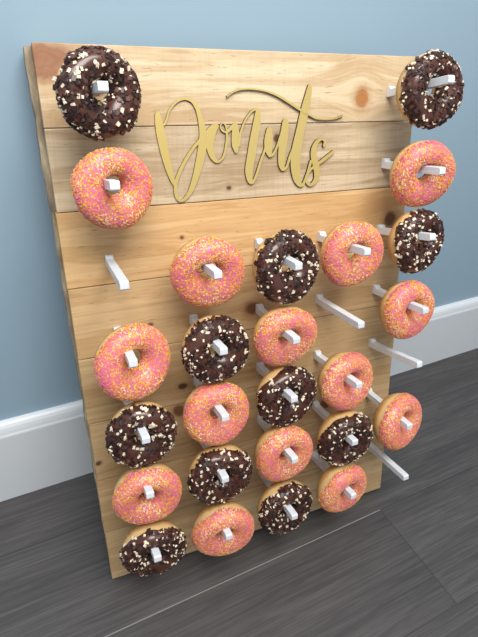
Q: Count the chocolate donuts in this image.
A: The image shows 11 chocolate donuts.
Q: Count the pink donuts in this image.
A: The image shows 14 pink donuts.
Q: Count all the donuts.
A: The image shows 25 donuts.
